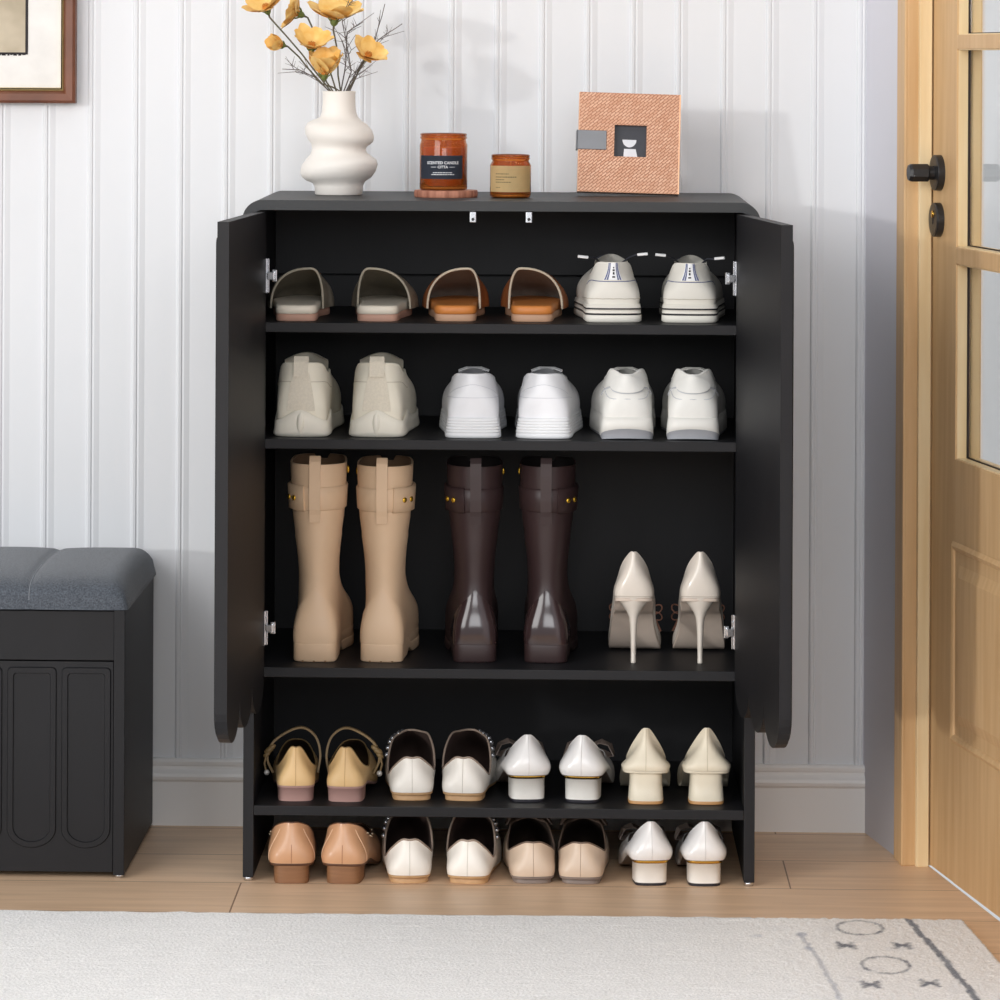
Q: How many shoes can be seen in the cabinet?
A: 34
